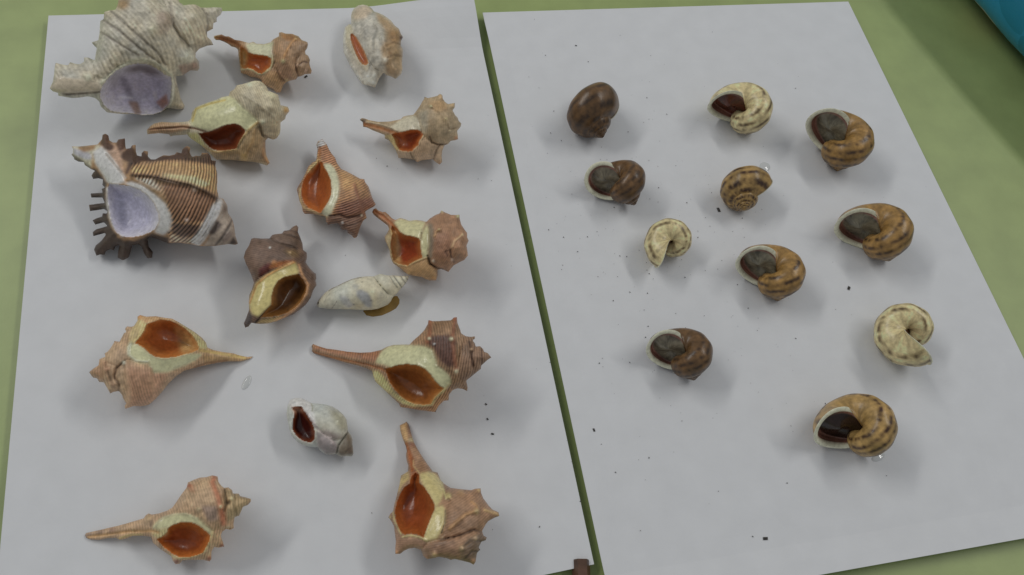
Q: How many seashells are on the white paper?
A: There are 15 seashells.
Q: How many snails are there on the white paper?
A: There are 11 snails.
